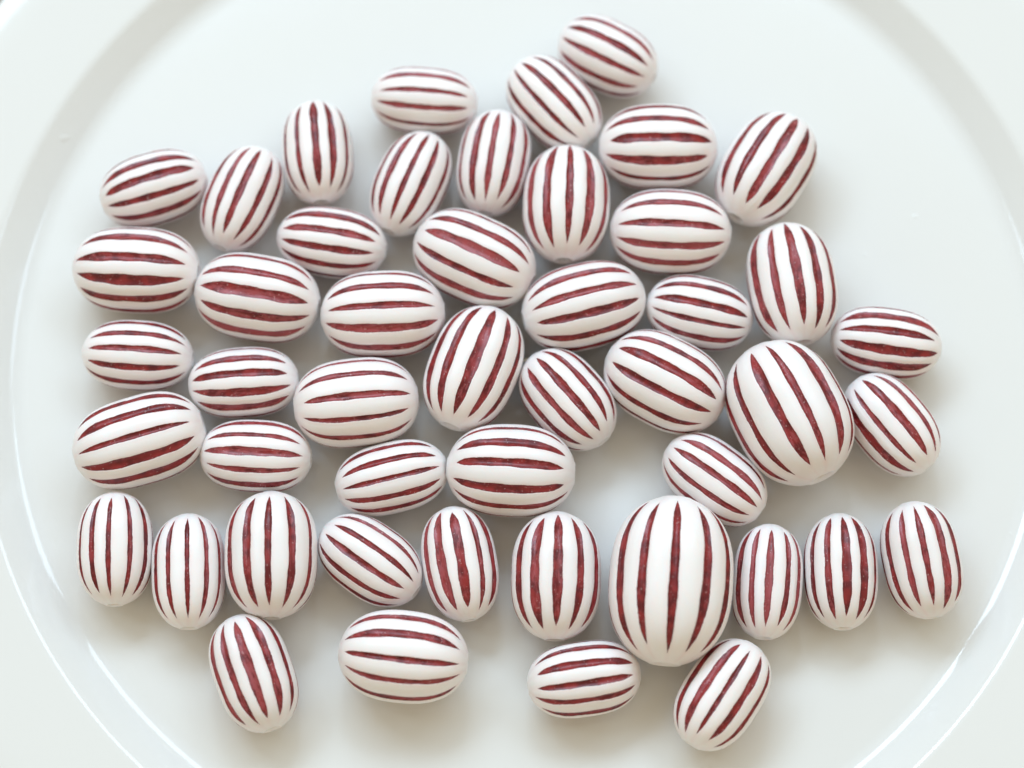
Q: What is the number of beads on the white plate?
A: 48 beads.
